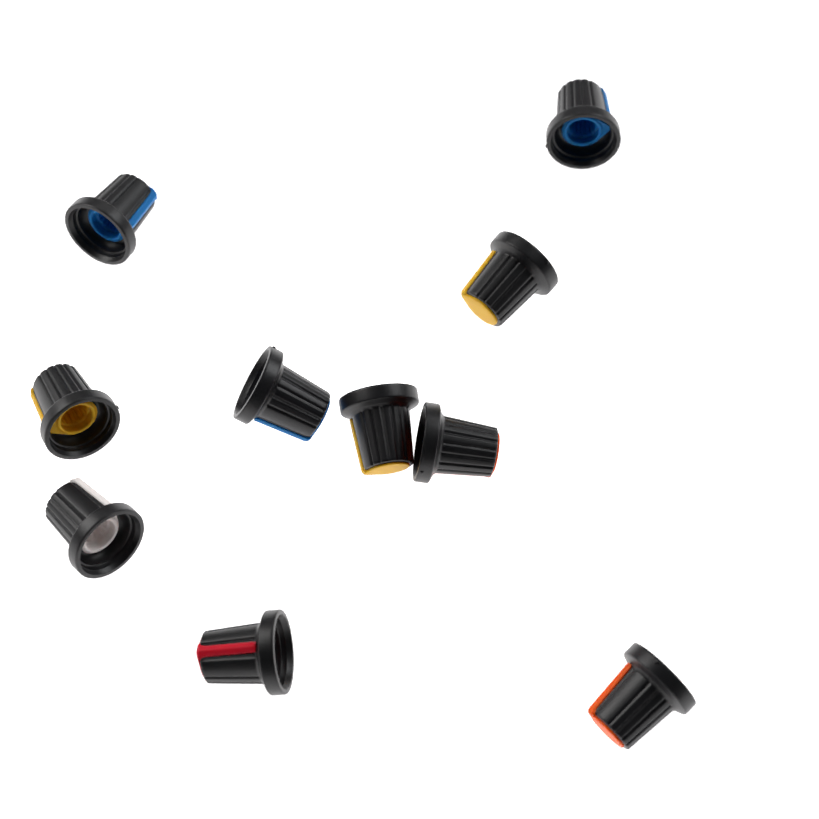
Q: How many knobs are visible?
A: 10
